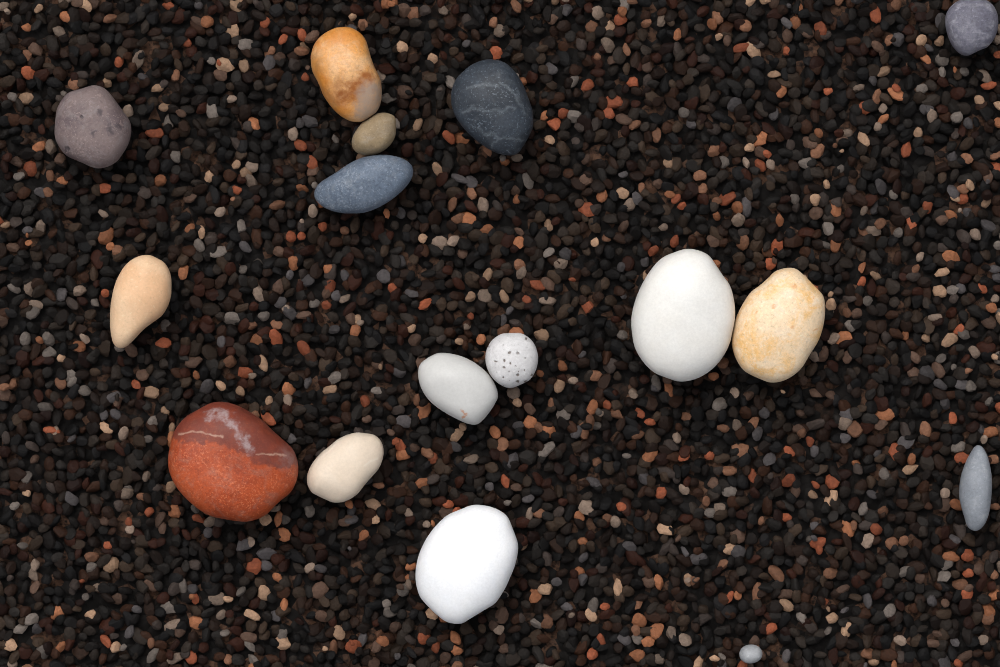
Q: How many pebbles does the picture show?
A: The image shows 16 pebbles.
